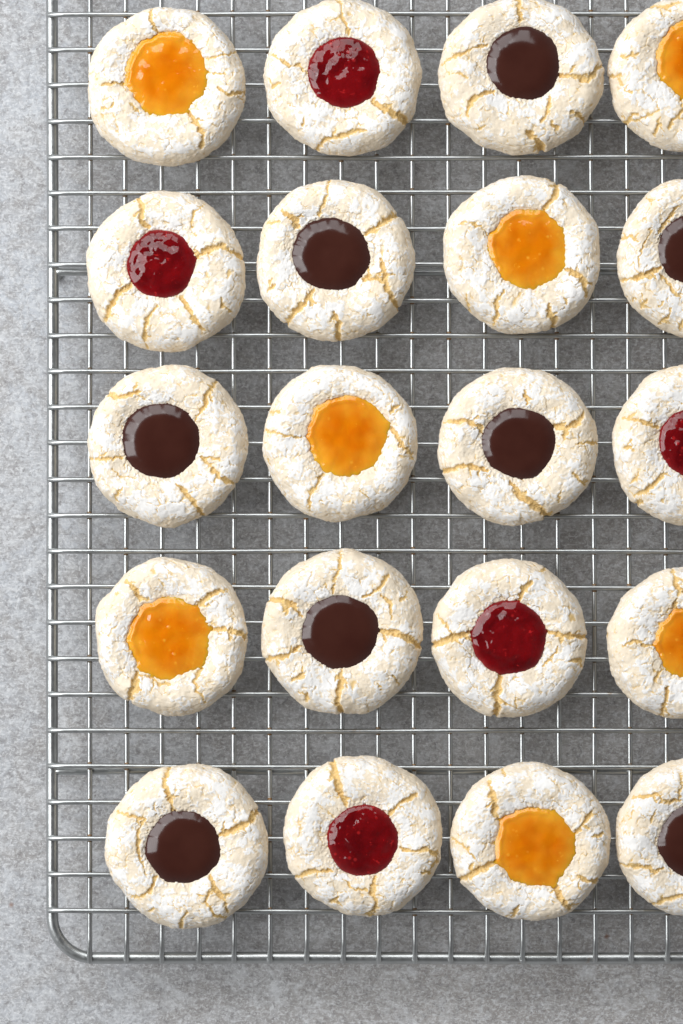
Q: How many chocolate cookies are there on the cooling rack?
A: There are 8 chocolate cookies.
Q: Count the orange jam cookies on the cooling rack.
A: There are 7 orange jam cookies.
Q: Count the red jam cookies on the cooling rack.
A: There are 5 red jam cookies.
